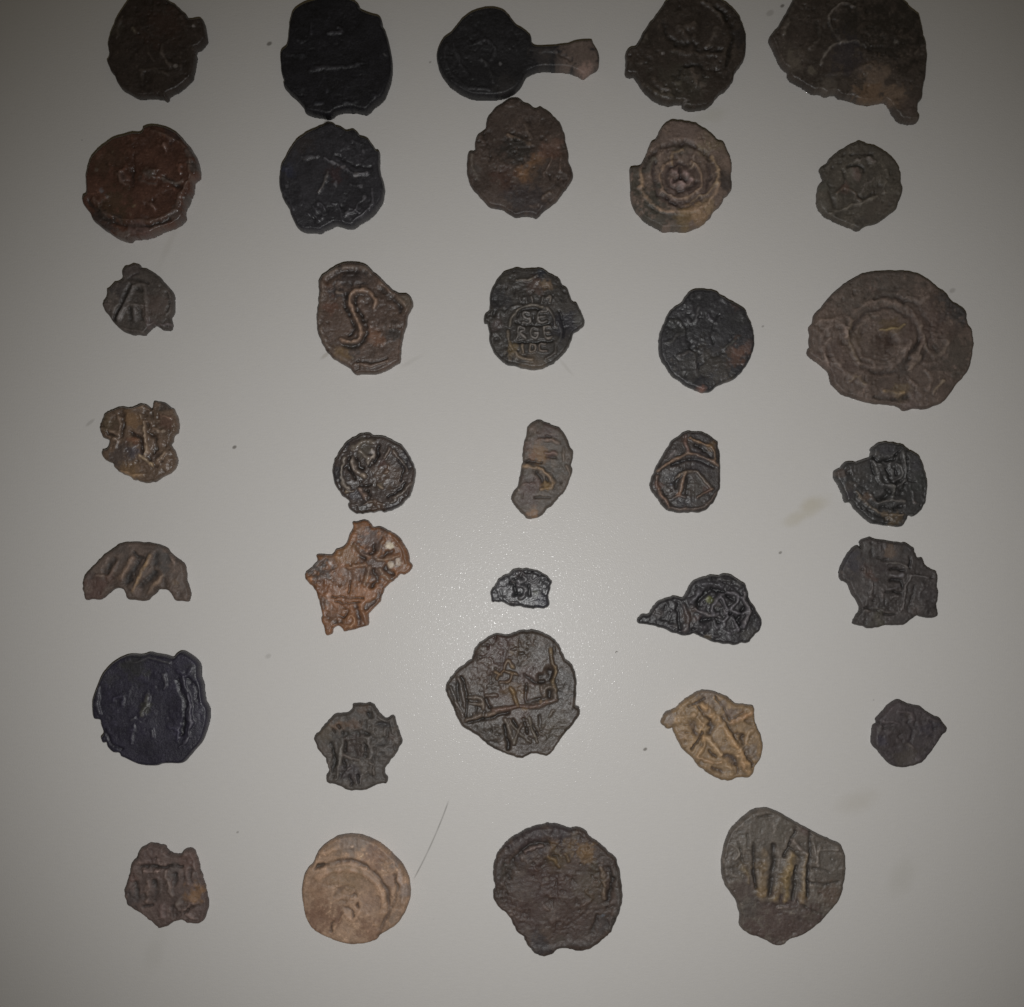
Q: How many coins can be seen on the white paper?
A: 34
